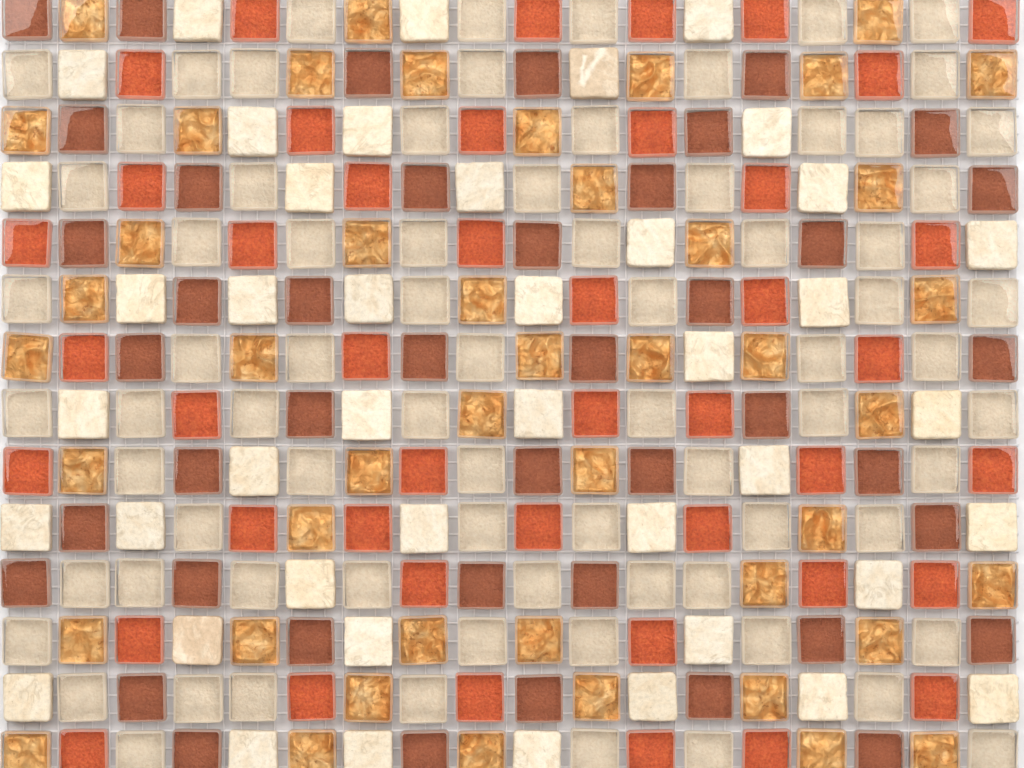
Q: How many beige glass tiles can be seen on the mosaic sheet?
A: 76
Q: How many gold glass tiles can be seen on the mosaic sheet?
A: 46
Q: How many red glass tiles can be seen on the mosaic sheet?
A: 44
